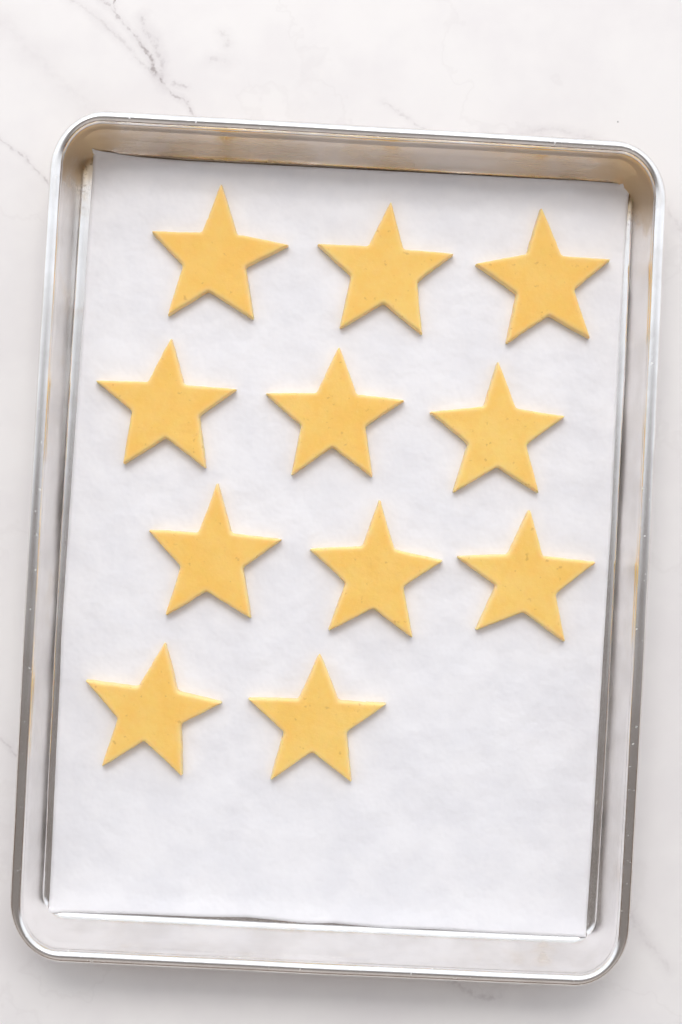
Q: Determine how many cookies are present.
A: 11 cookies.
